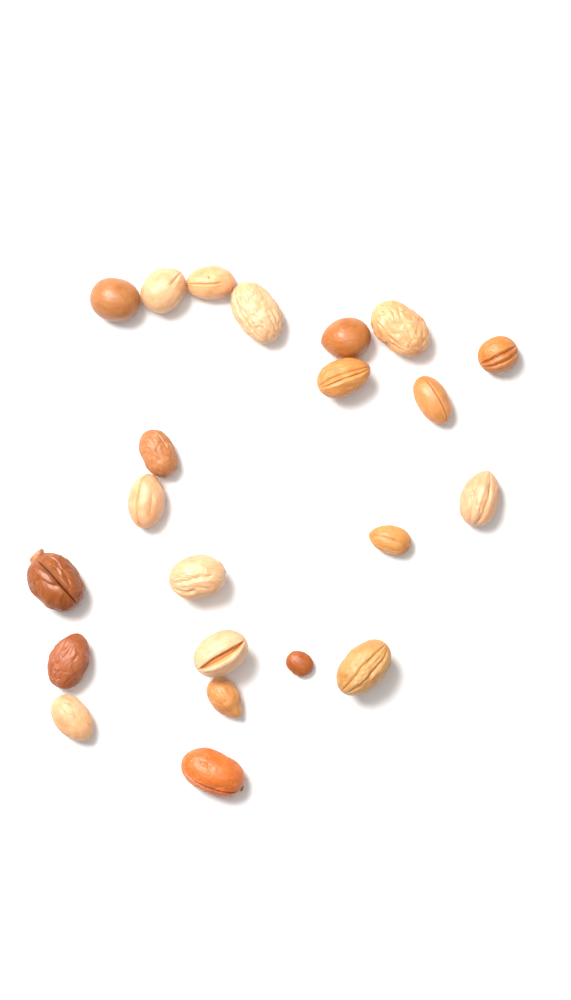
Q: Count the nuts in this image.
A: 22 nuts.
